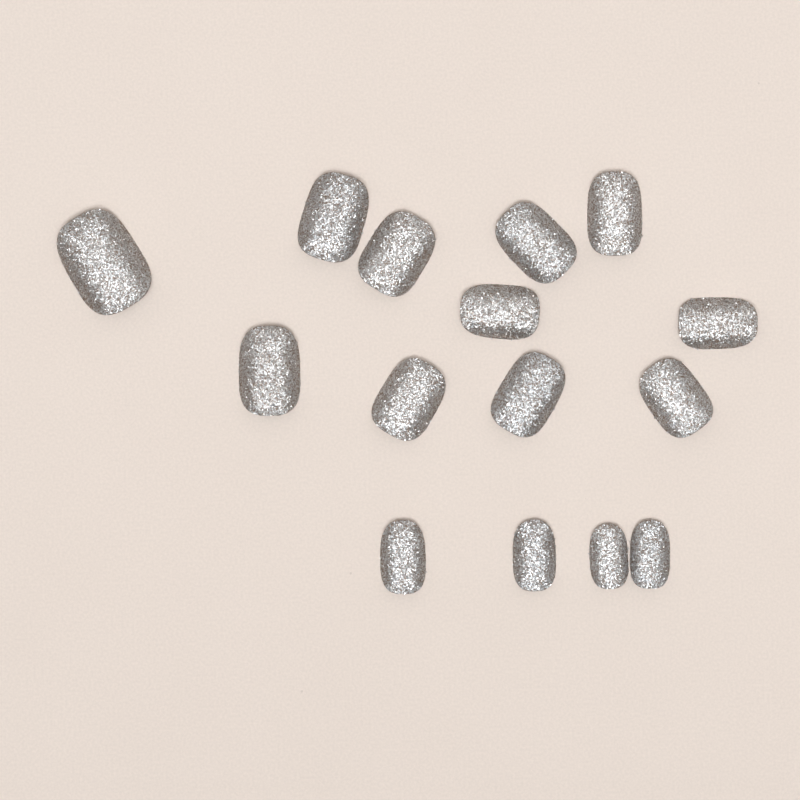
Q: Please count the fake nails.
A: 15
